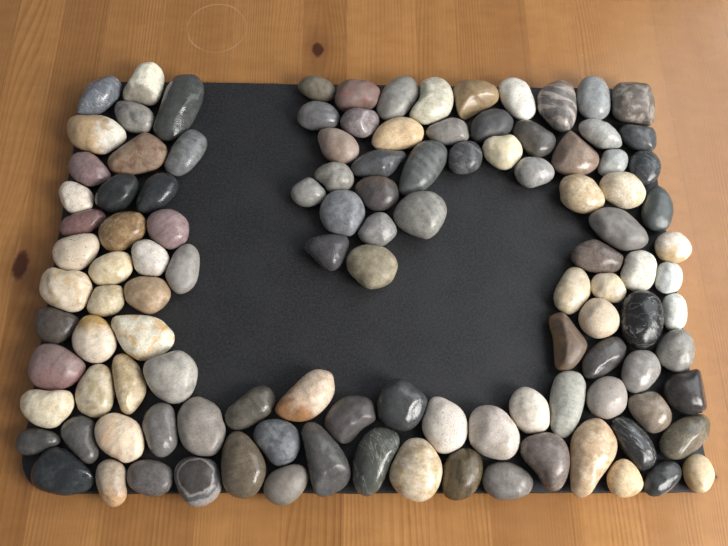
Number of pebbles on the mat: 115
